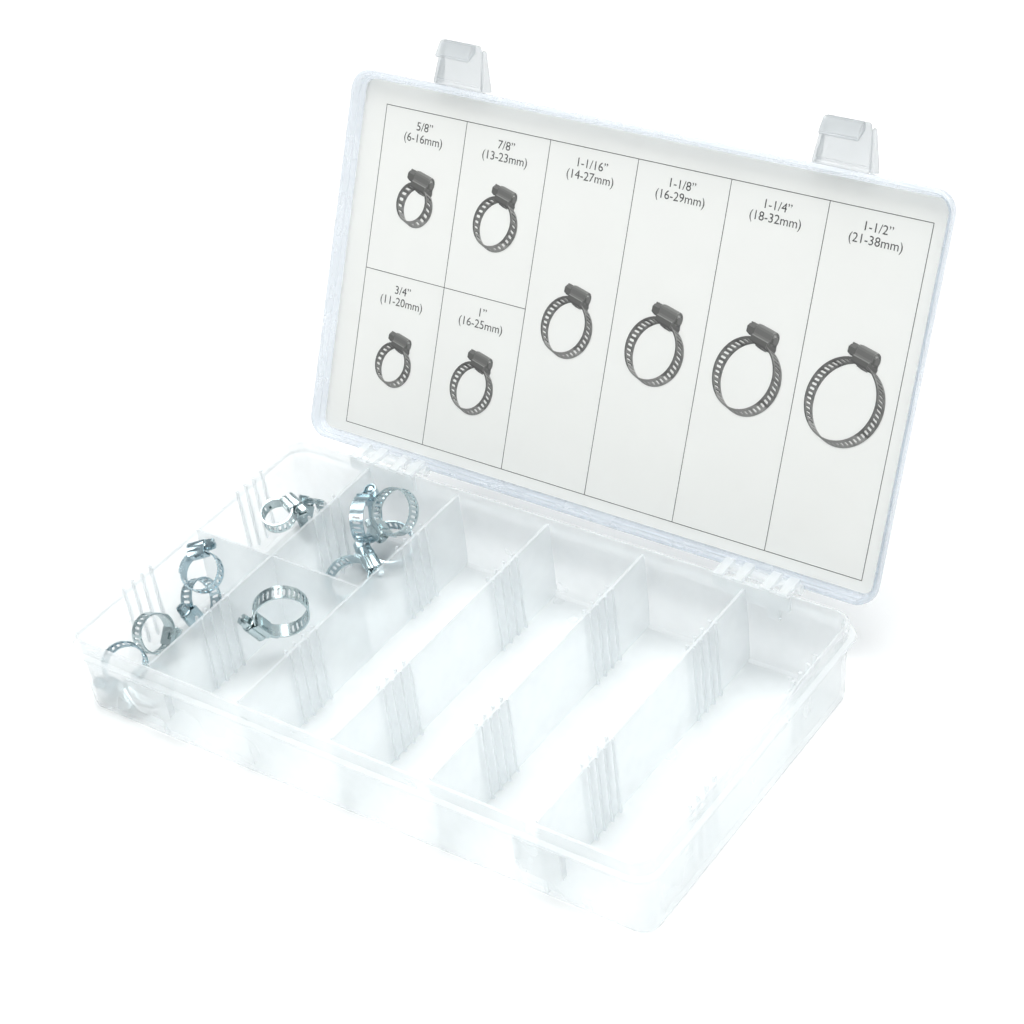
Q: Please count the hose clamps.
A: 12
